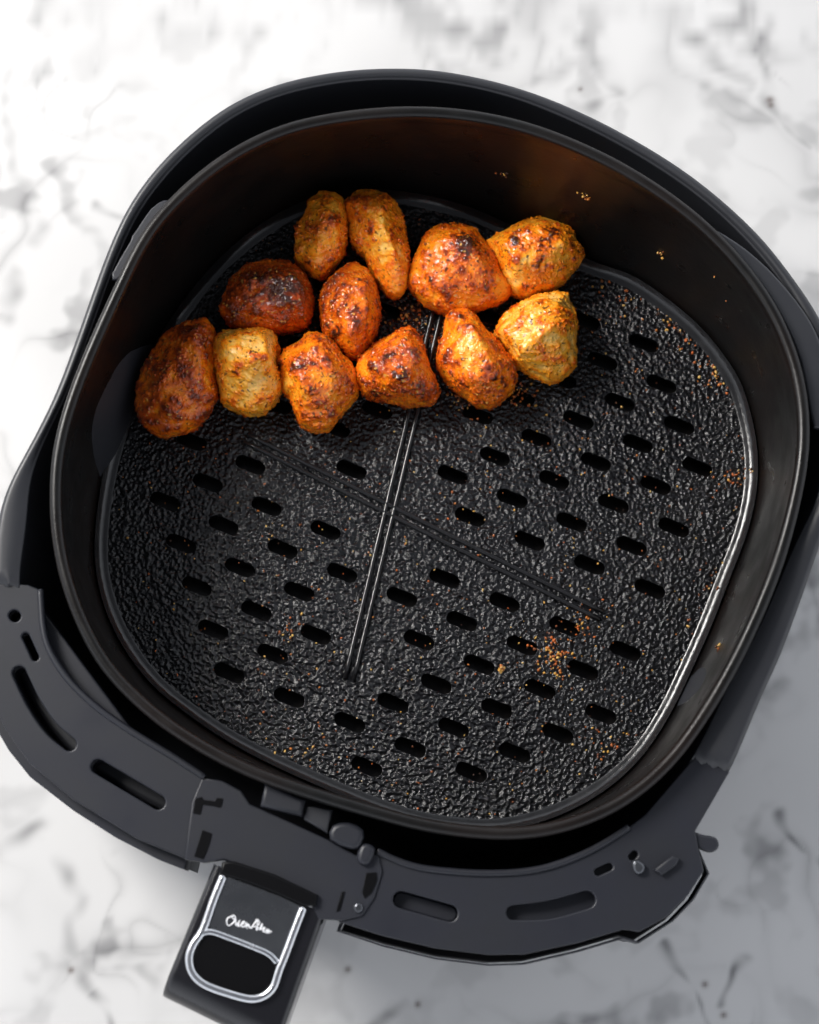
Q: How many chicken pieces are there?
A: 12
